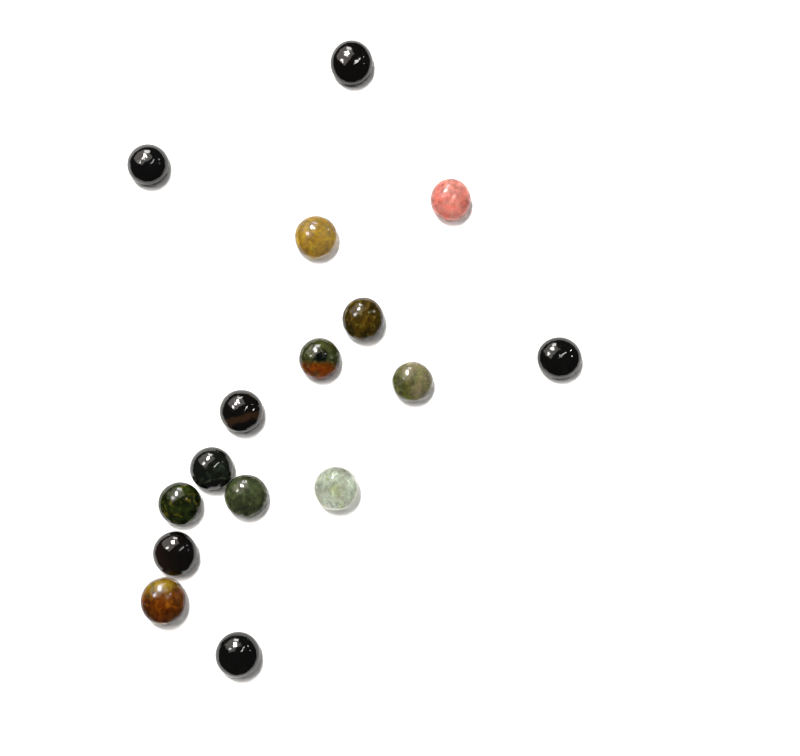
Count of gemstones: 16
